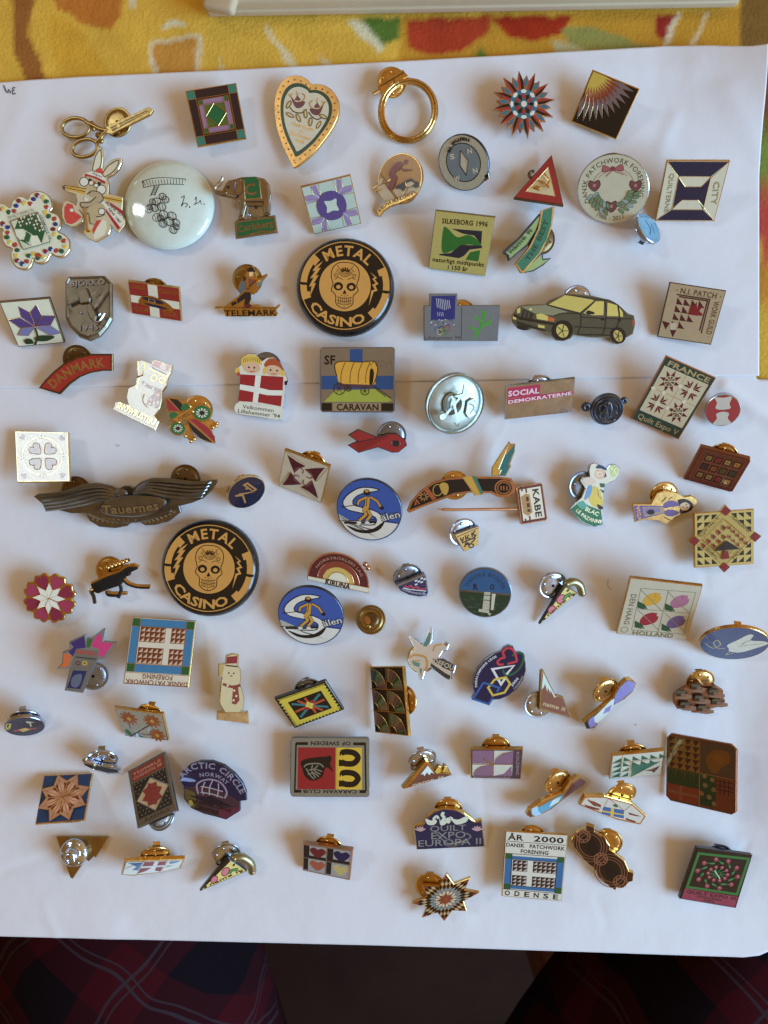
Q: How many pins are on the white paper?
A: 93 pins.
